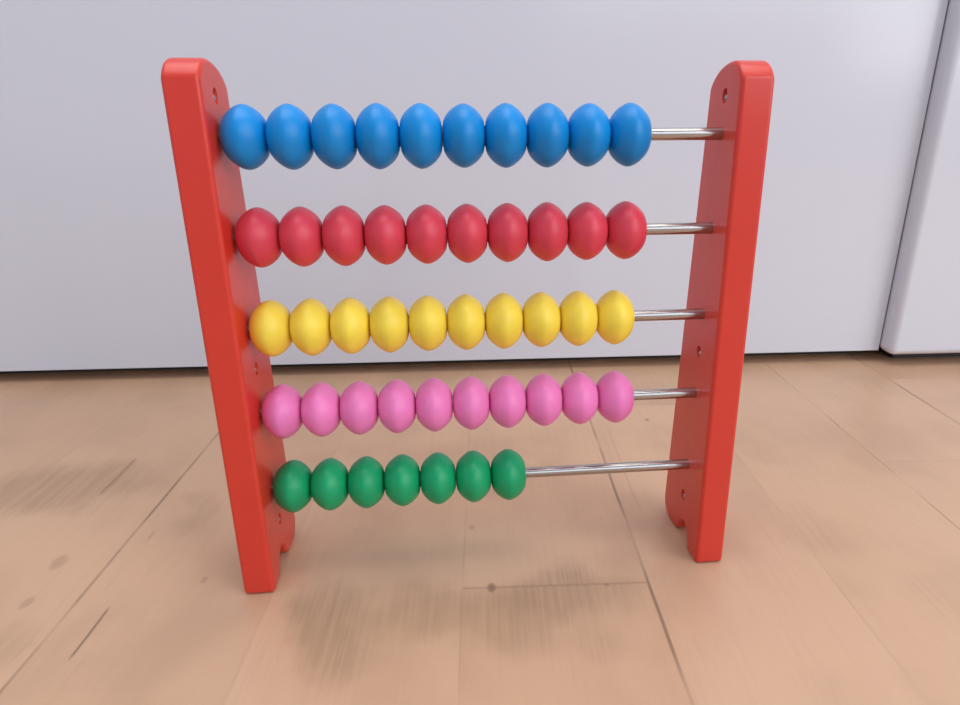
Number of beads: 47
